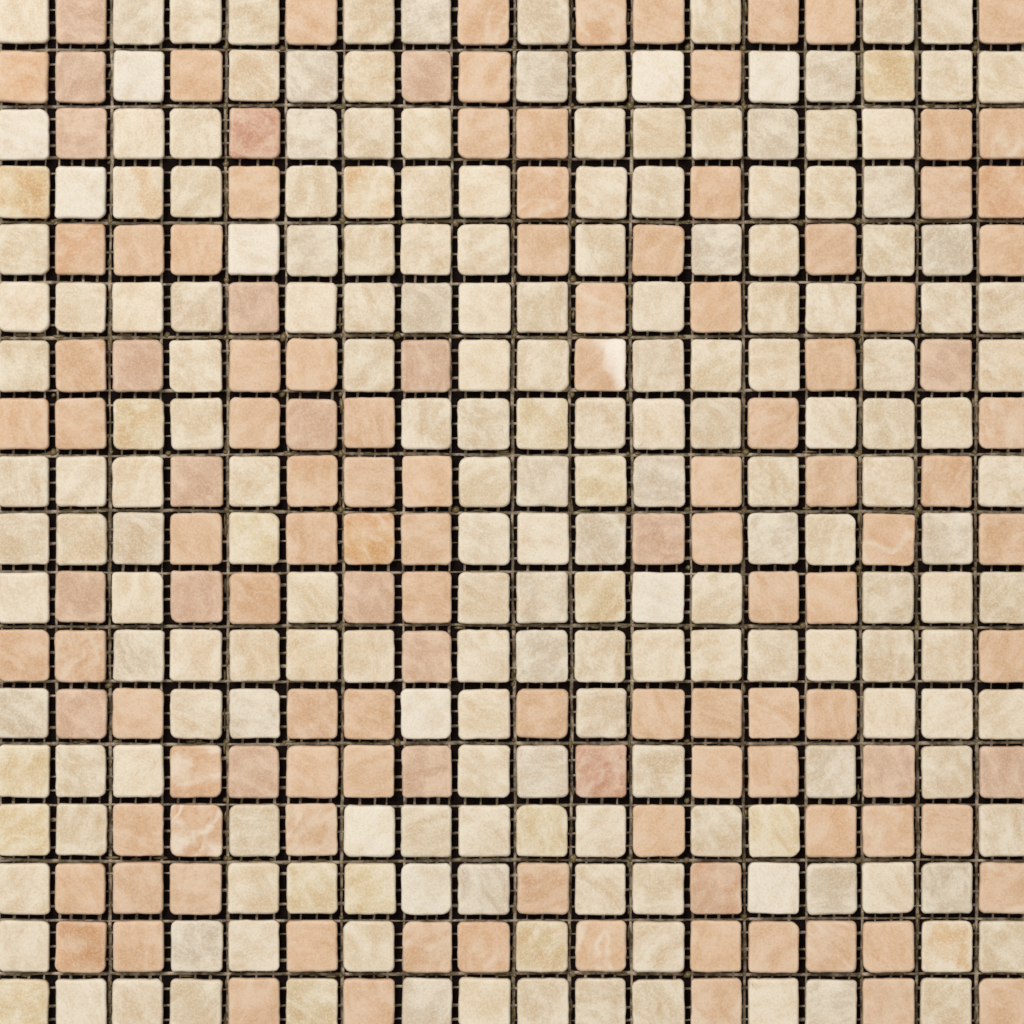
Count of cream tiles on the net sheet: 200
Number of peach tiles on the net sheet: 124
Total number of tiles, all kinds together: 324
